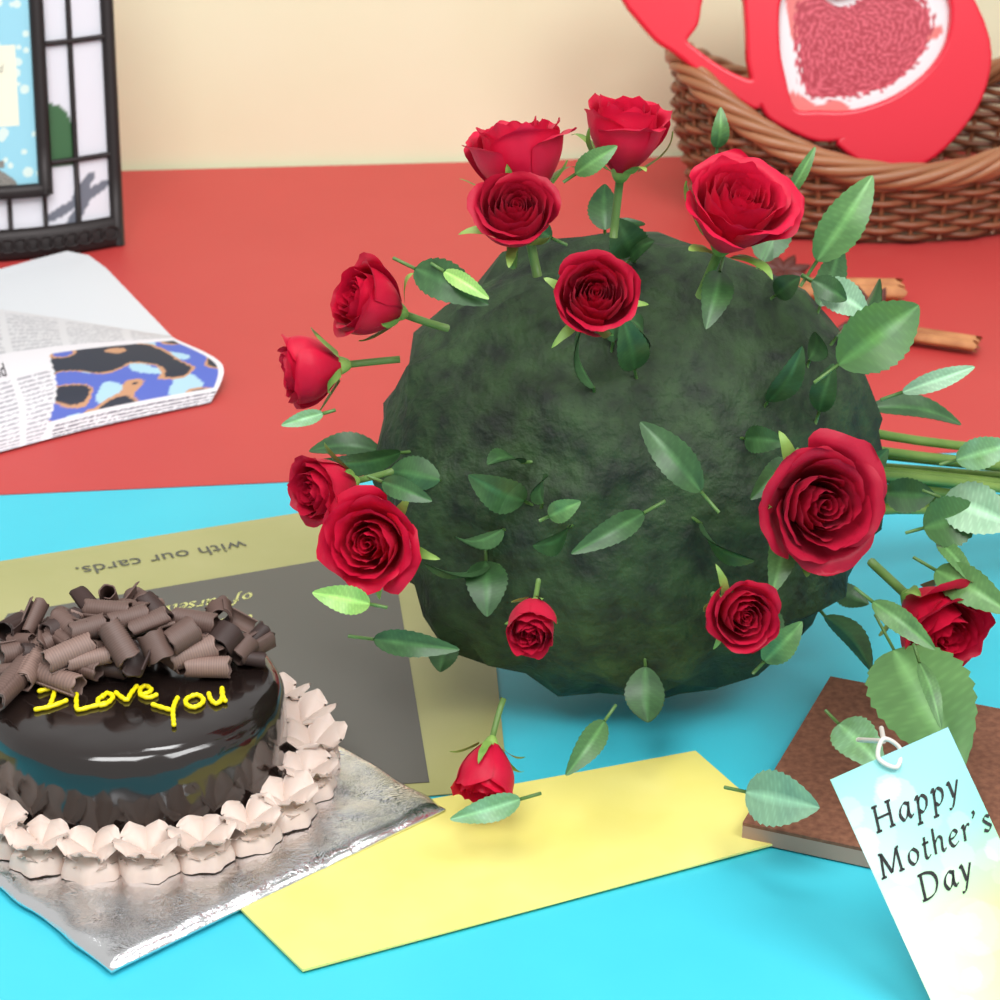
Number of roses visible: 14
